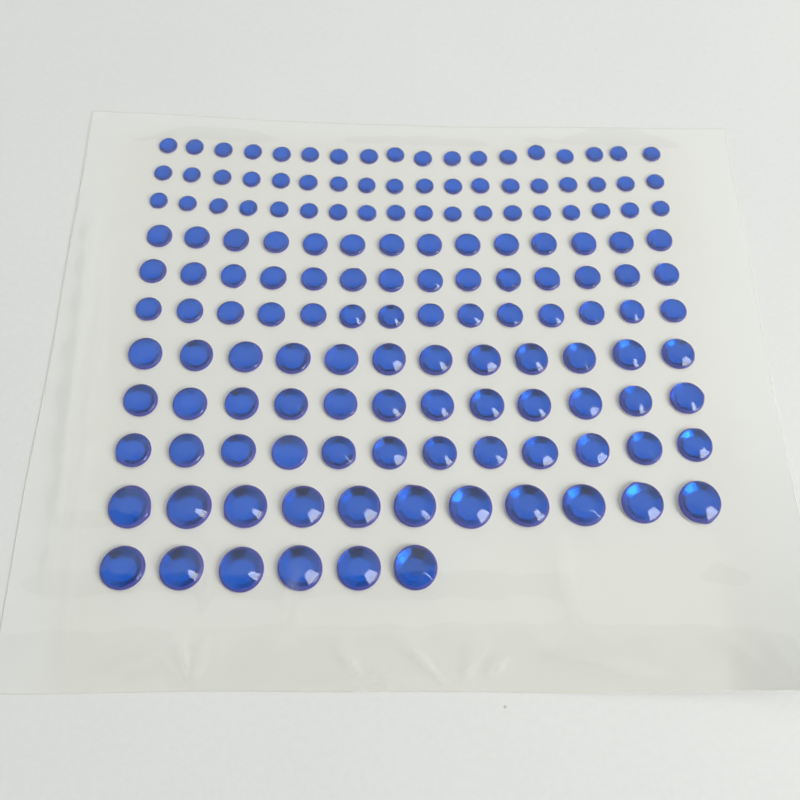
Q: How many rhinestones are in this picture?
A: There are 149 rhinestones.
